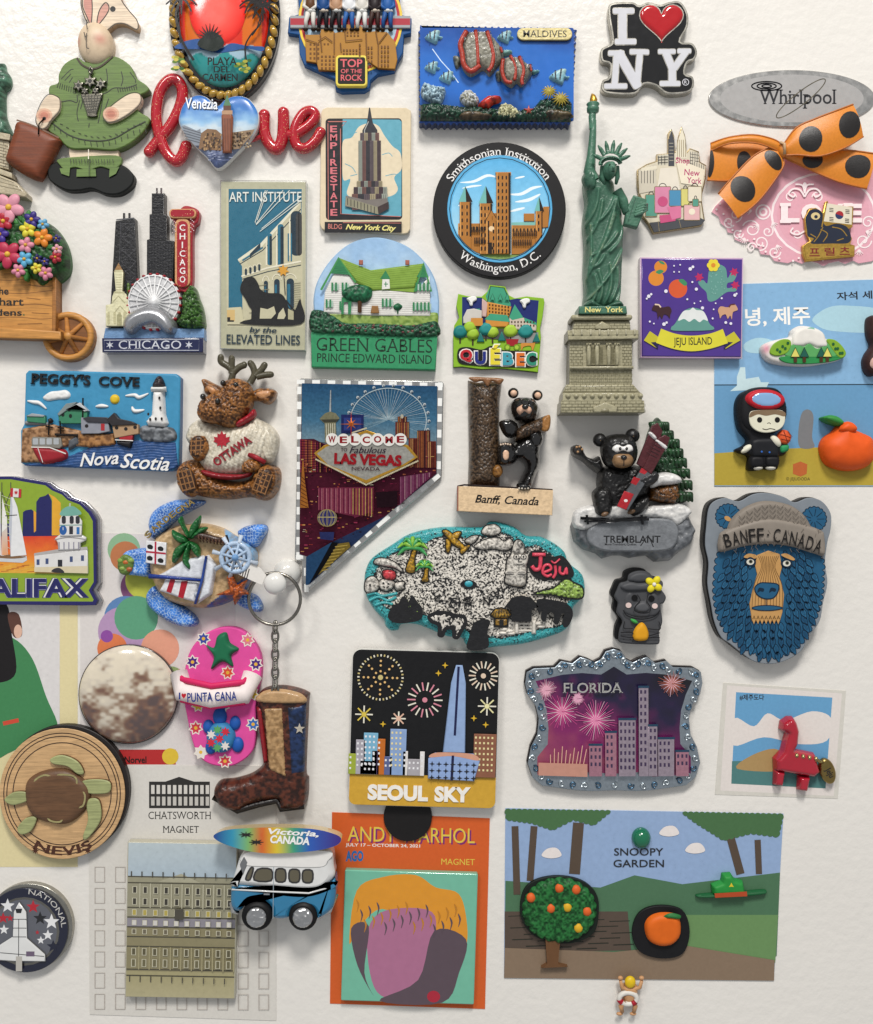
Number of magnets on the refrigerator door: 51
